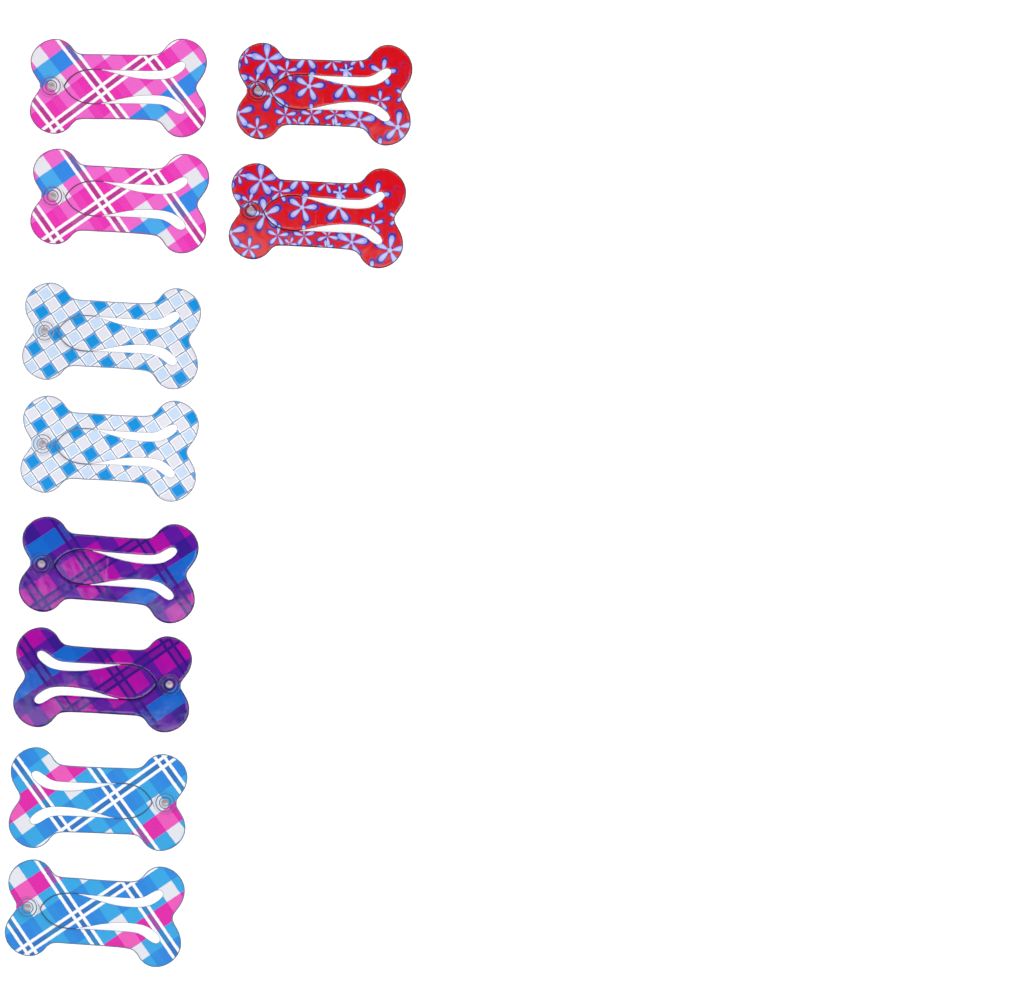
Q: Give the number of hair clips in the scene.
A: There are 10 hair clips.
